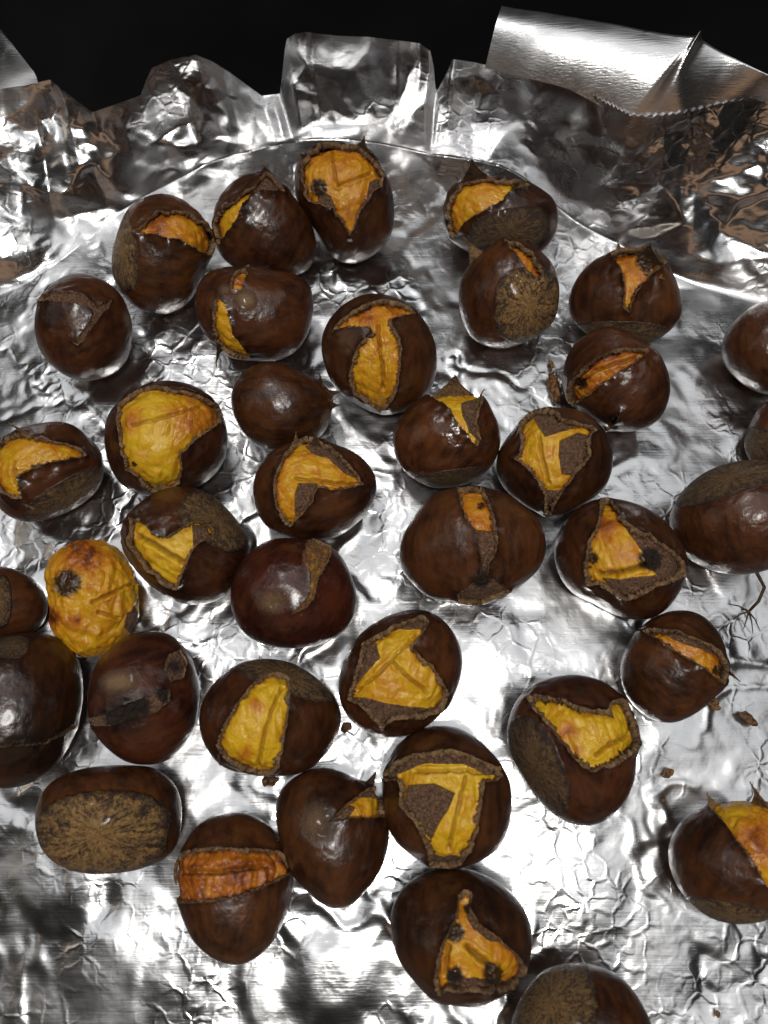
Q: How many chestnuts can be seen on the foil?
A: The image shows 38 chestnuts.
